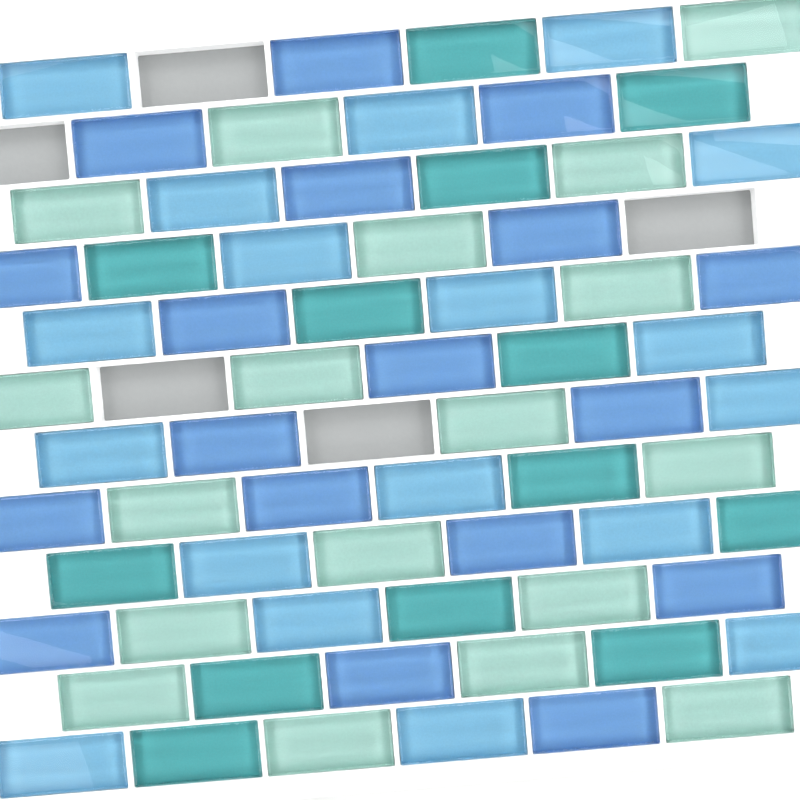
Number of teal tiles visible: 13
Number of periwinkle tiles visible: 18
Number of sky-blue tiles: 18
